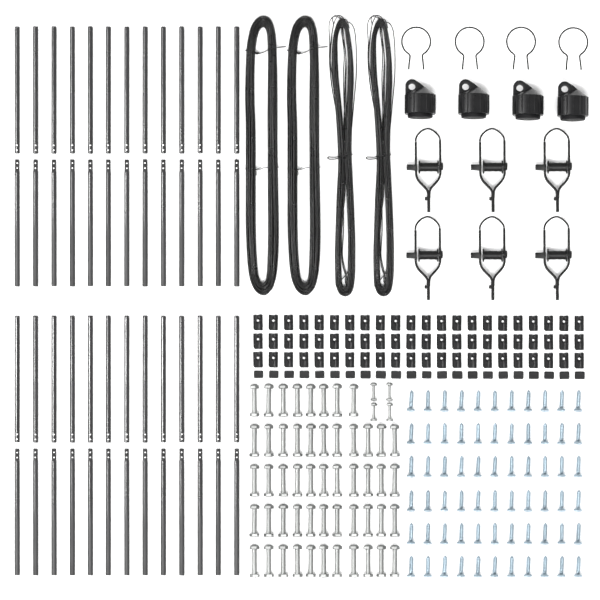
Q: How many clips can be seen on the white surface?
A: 66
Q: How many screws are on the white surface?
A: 66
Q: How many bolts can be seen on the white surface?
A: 56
